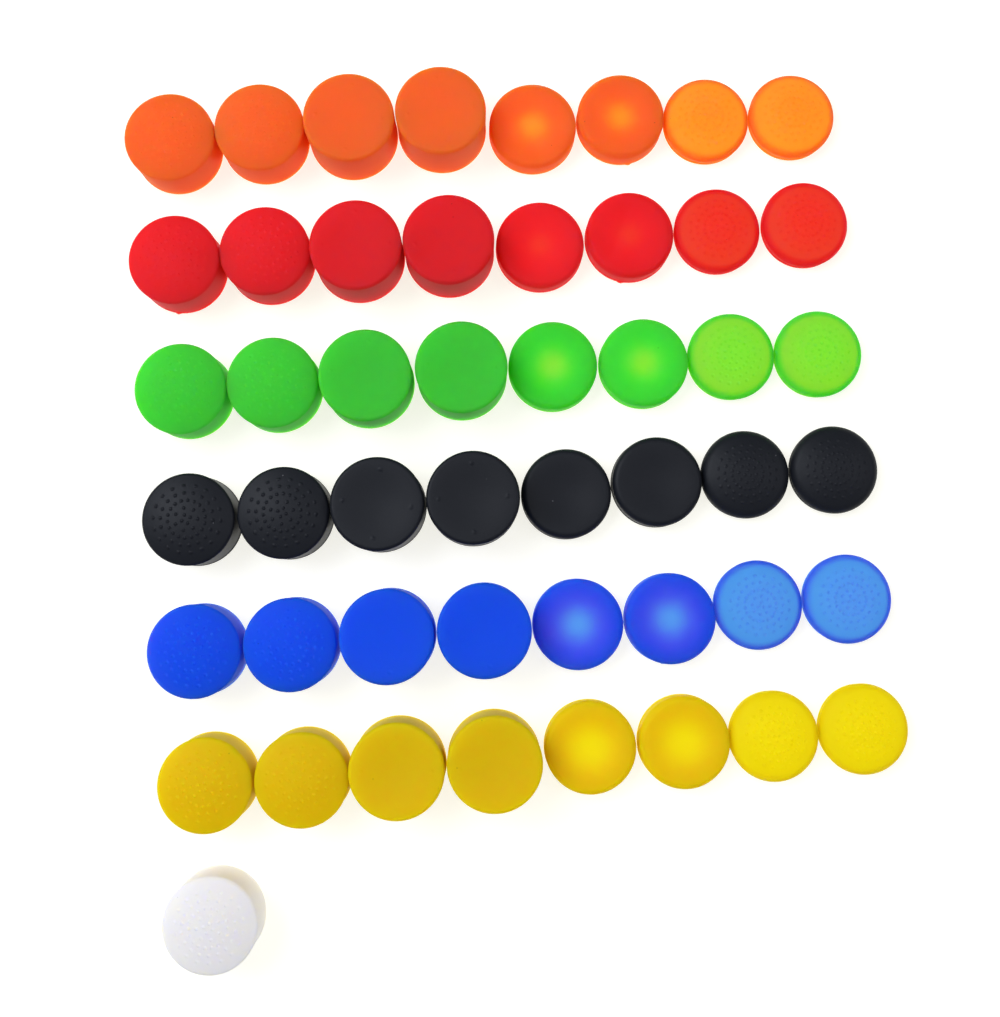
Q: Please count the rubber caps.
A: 49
